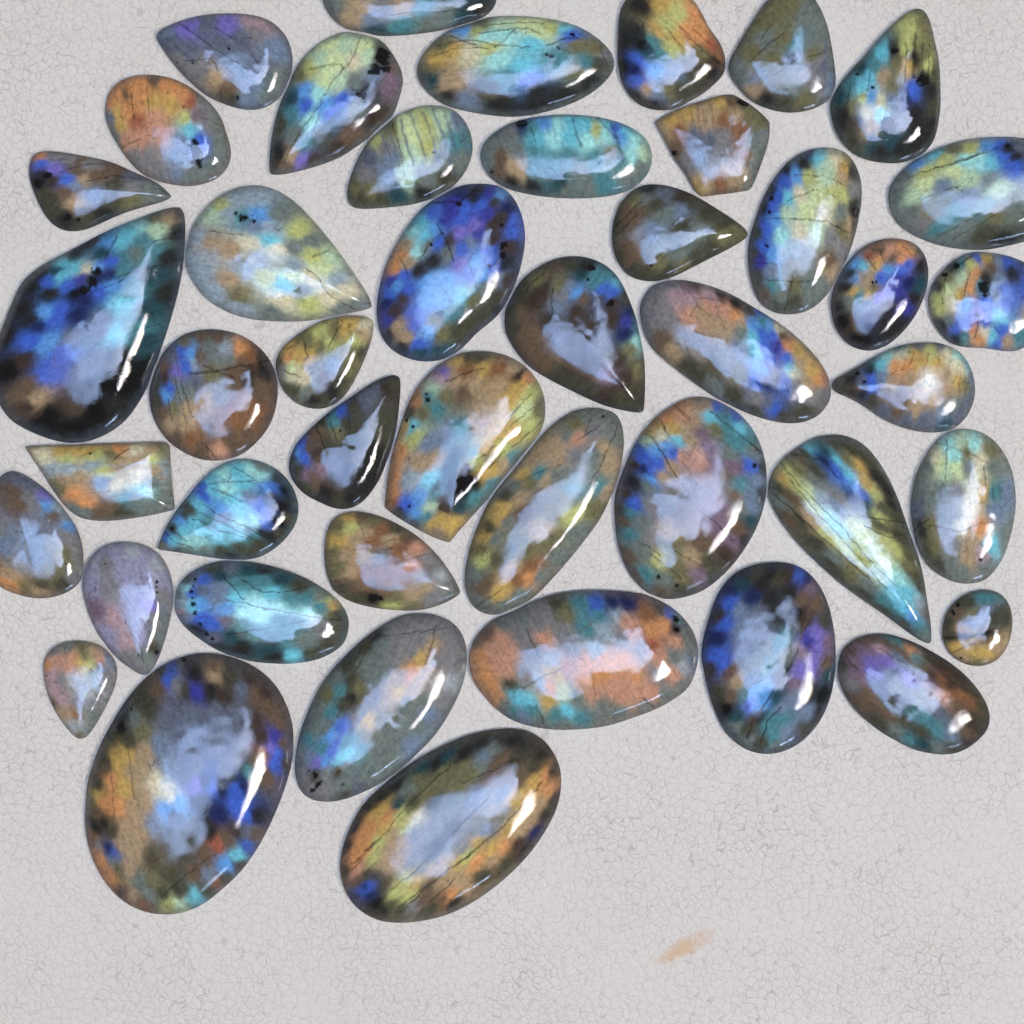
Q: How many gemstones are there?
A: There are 45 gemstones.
